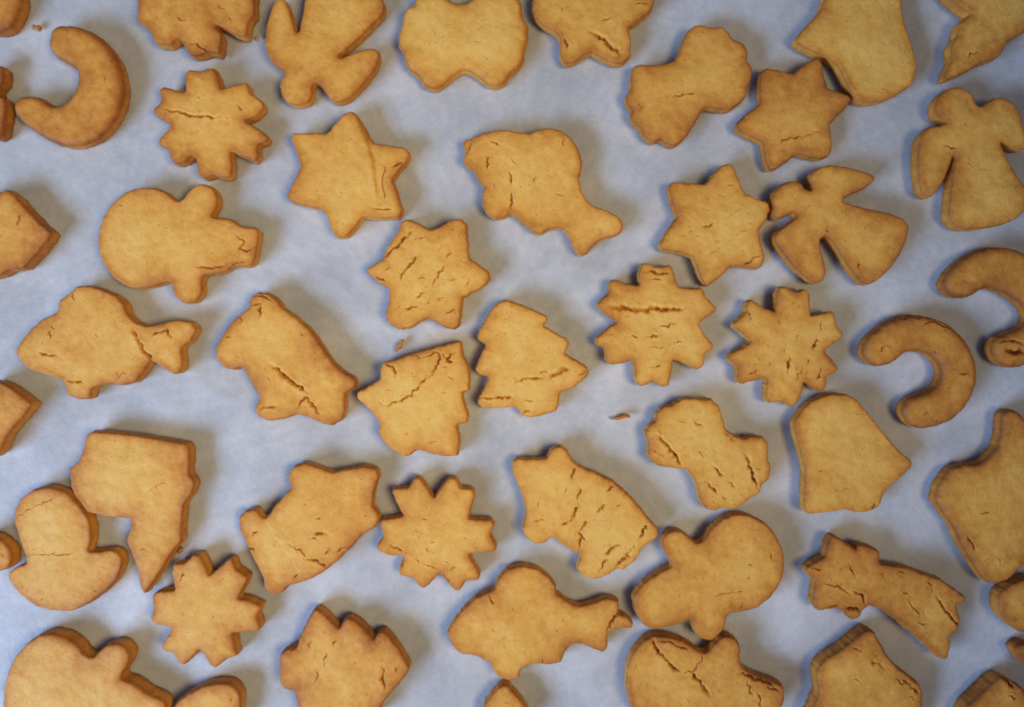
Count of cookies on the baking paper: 51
